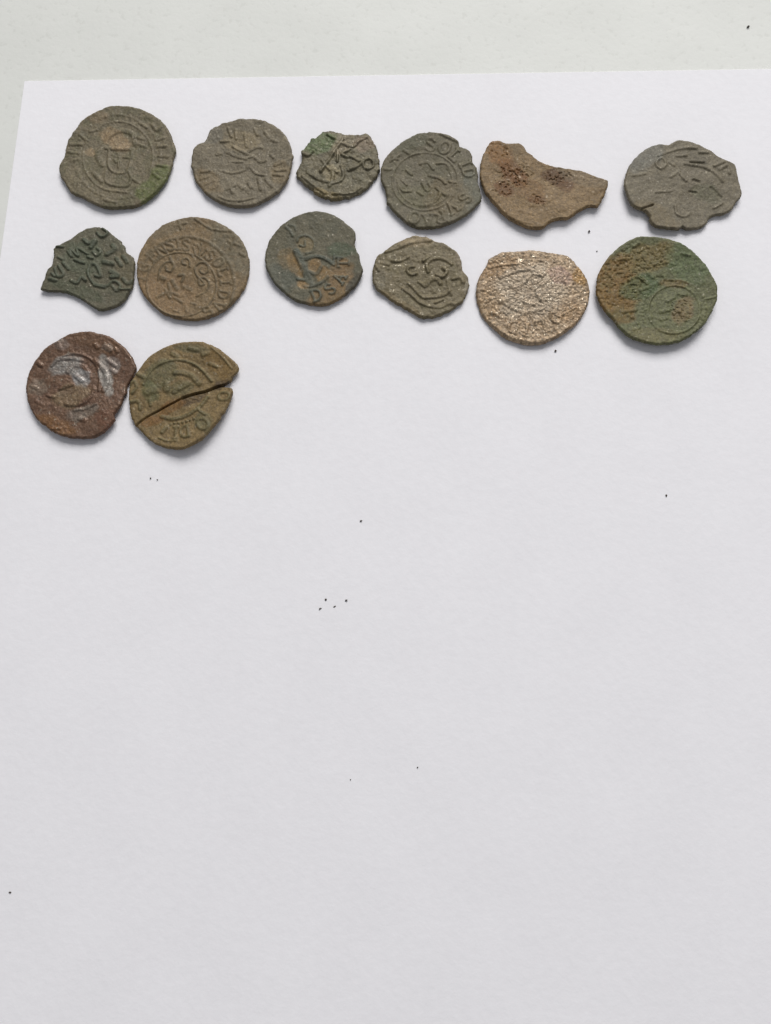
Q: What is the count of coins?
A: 14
